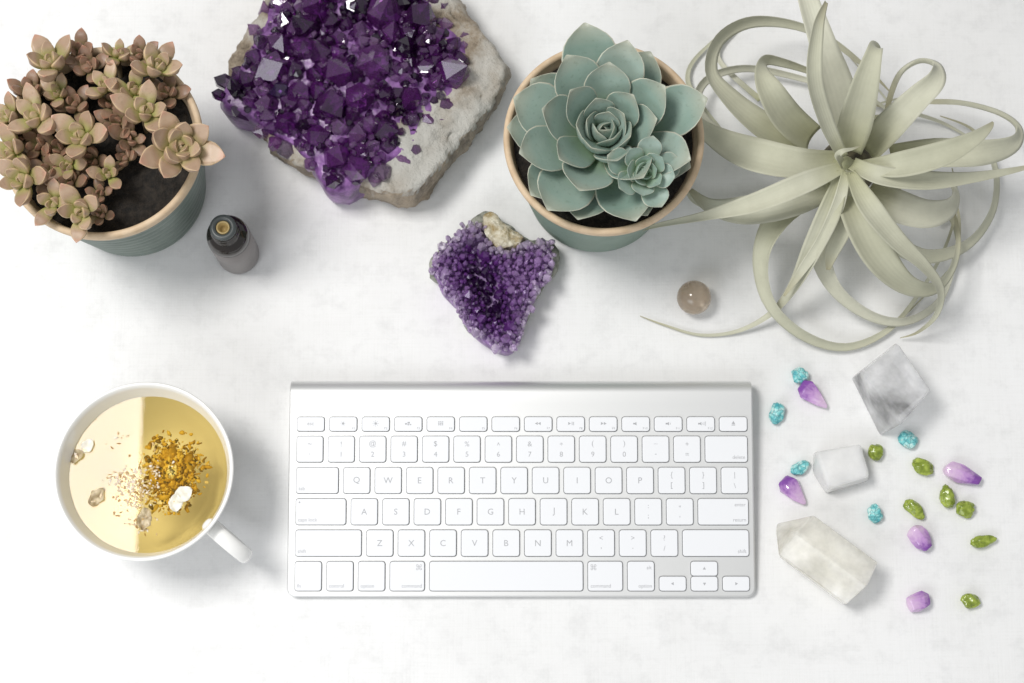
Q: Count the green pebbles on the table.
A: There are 7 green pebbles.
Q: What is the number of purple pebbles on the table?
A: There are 5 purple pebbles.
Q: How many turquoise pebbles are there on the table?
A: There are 5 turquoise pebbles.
